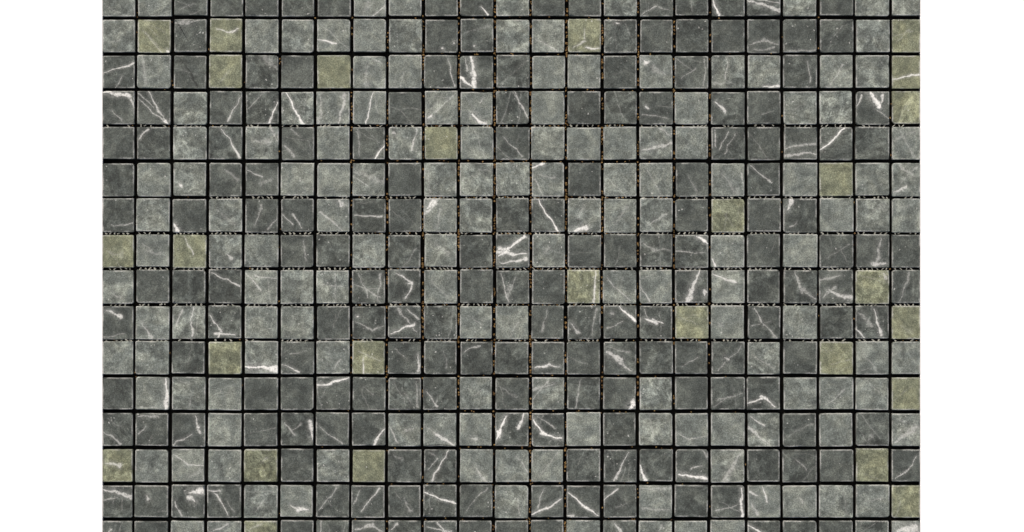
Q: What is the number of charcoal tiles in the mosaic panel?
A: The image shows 192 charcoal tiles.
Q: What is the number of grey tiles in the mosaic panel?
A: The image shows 149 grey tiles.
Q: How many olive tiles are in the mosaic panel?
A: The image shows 27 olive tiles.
